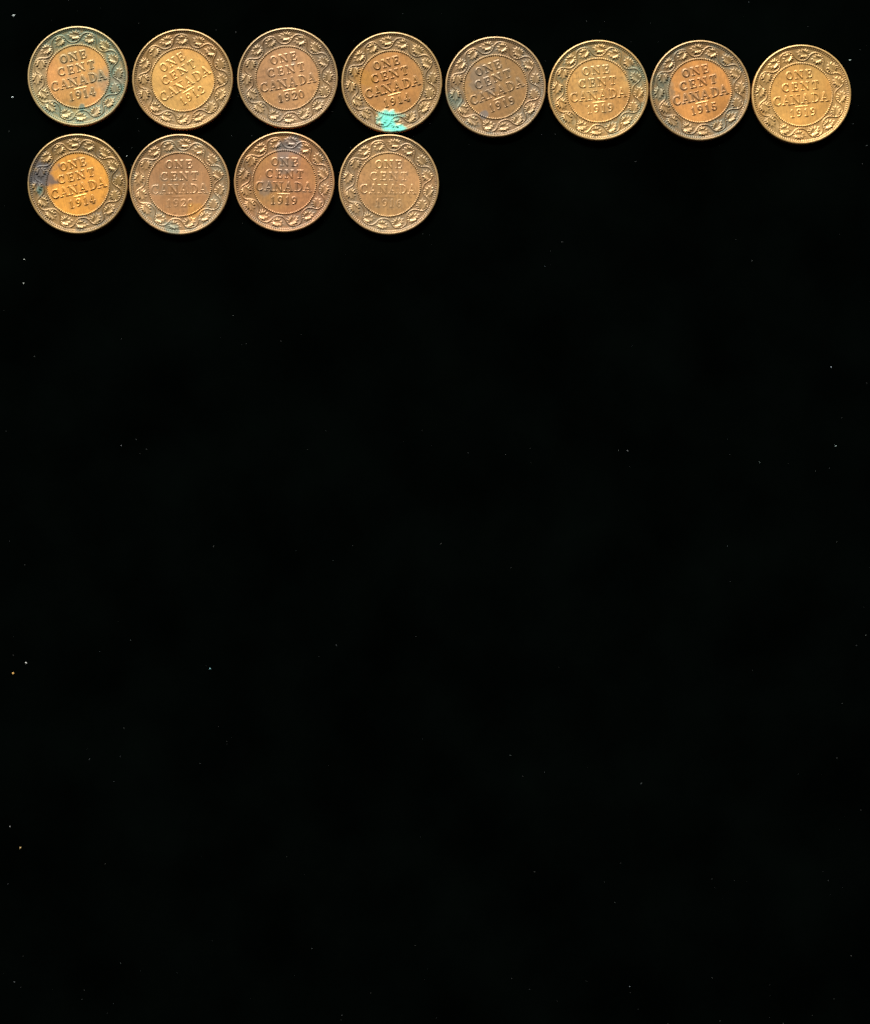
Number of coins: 12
